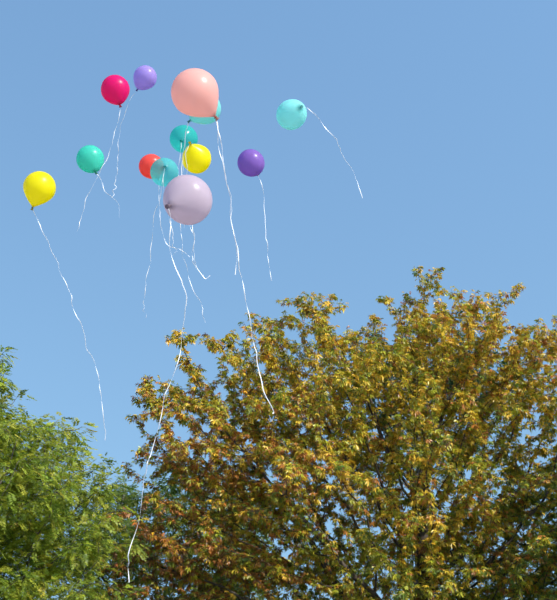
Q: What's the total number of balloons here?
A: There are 13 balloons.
